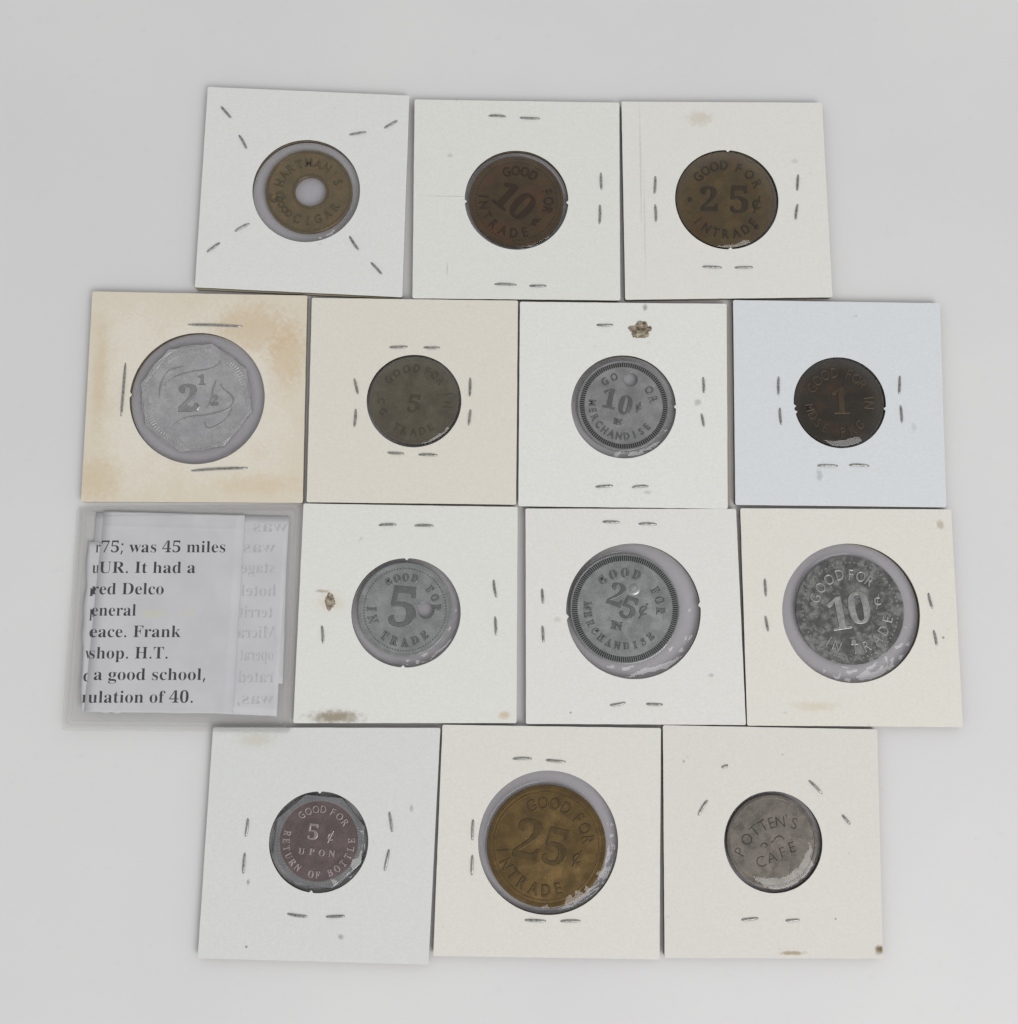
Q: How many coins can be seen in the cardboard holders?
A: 13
